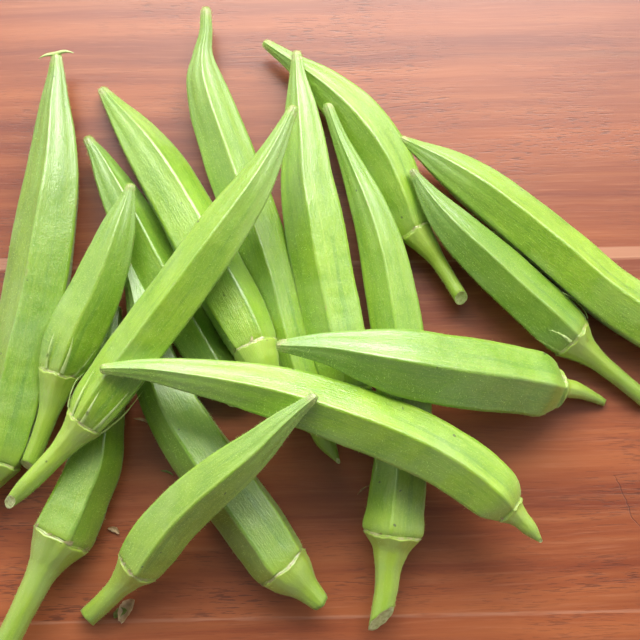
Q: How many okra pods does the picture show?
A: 16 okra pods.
